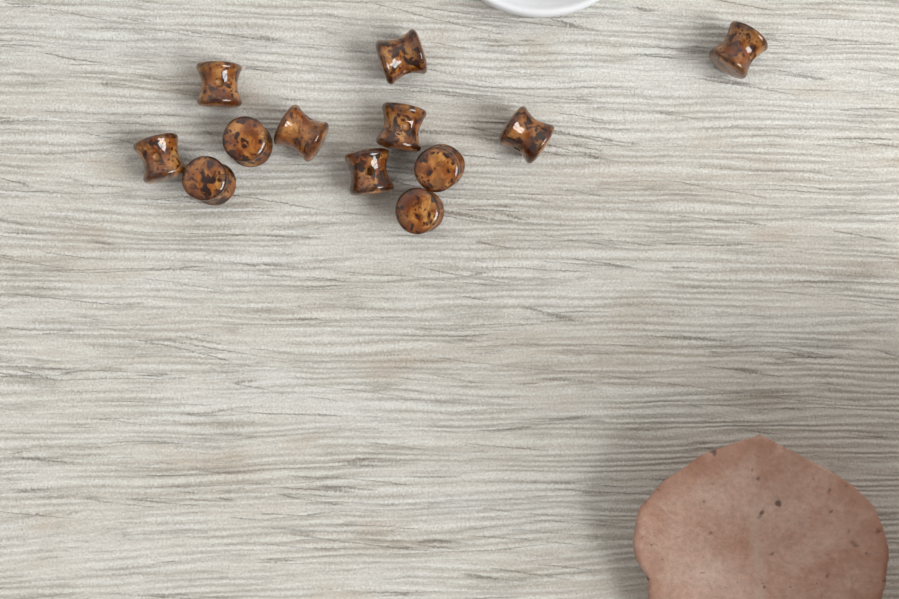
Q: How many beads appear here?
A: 12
